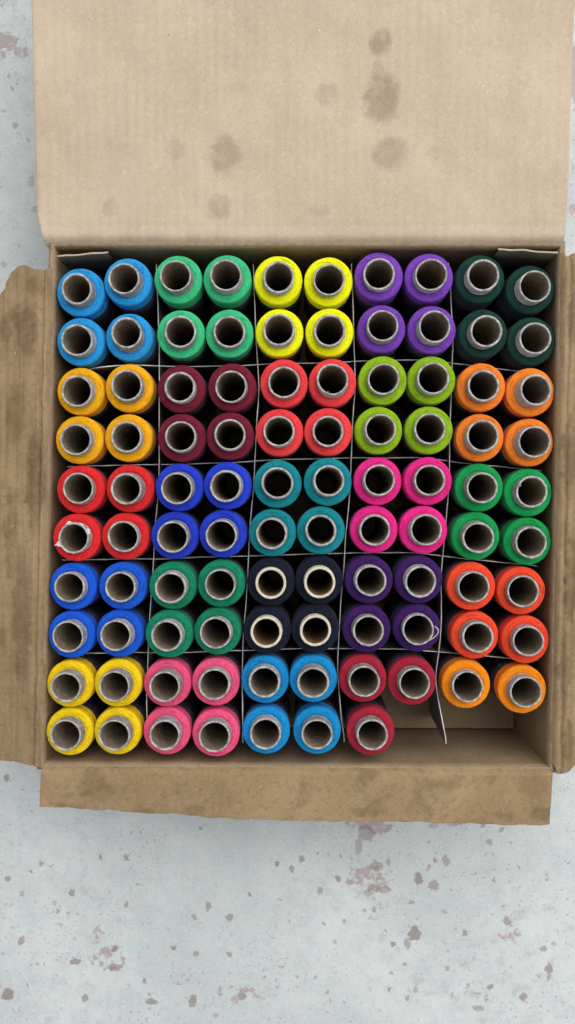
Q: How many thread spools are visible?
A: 97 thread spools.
